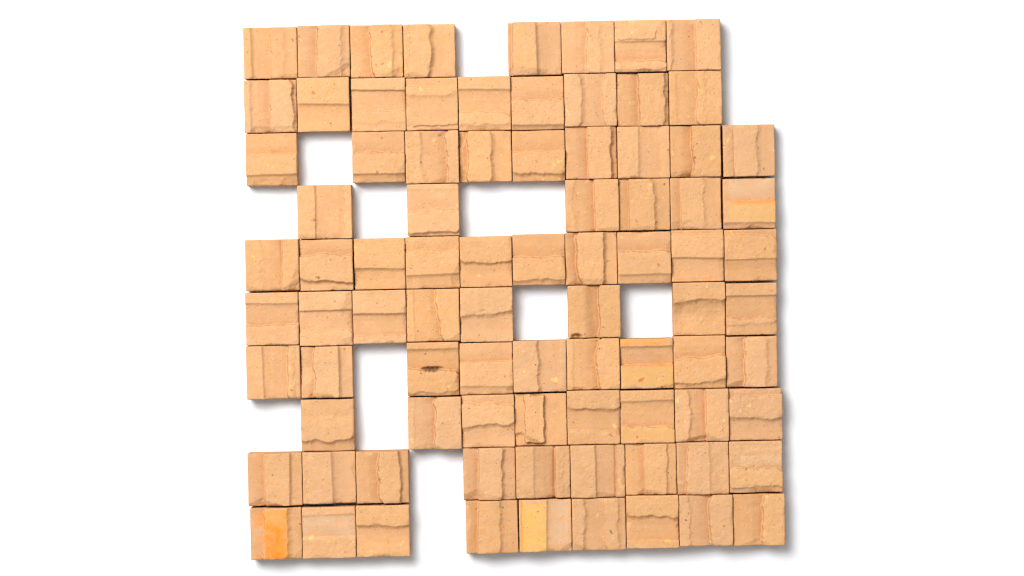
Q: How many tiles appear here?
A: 85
